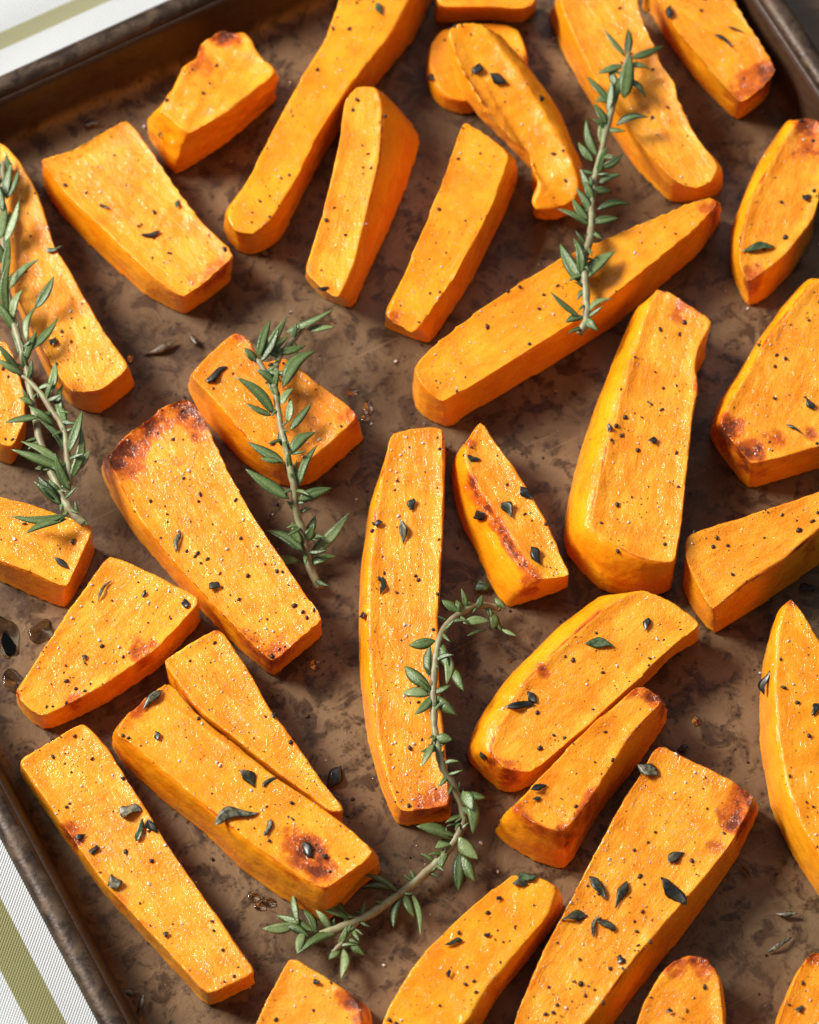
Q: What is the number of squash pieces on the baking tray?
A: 34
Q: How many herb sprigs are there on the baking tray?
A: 4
